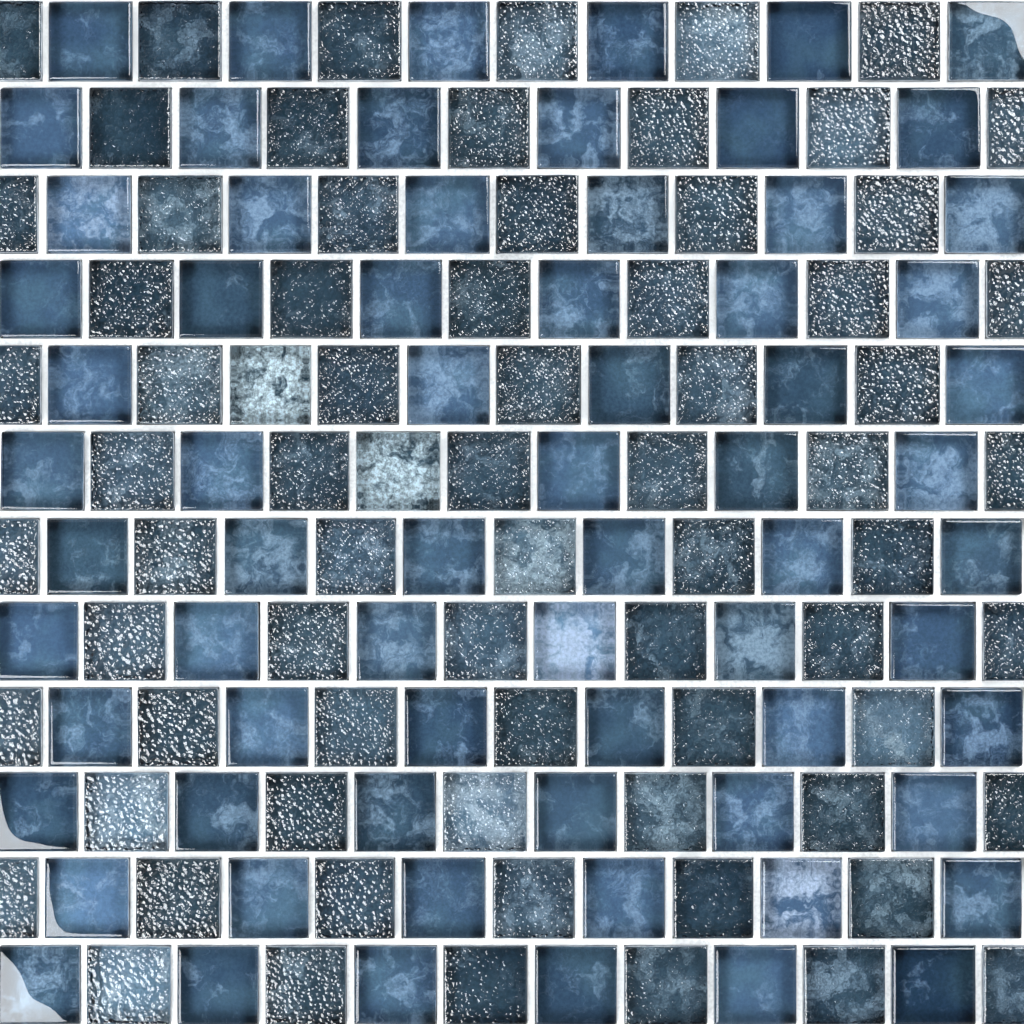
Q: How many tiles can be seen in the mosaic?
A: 144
